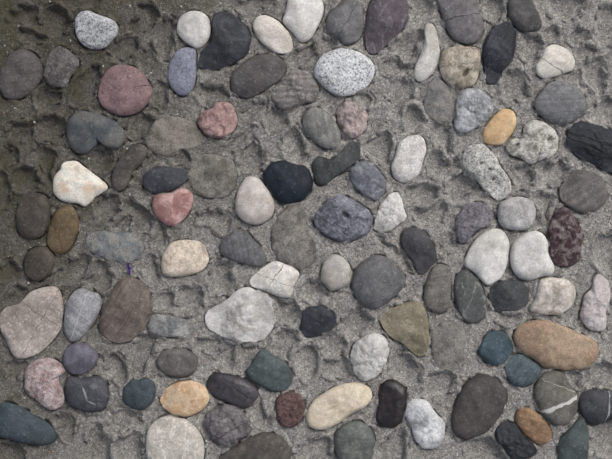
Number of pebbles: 101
